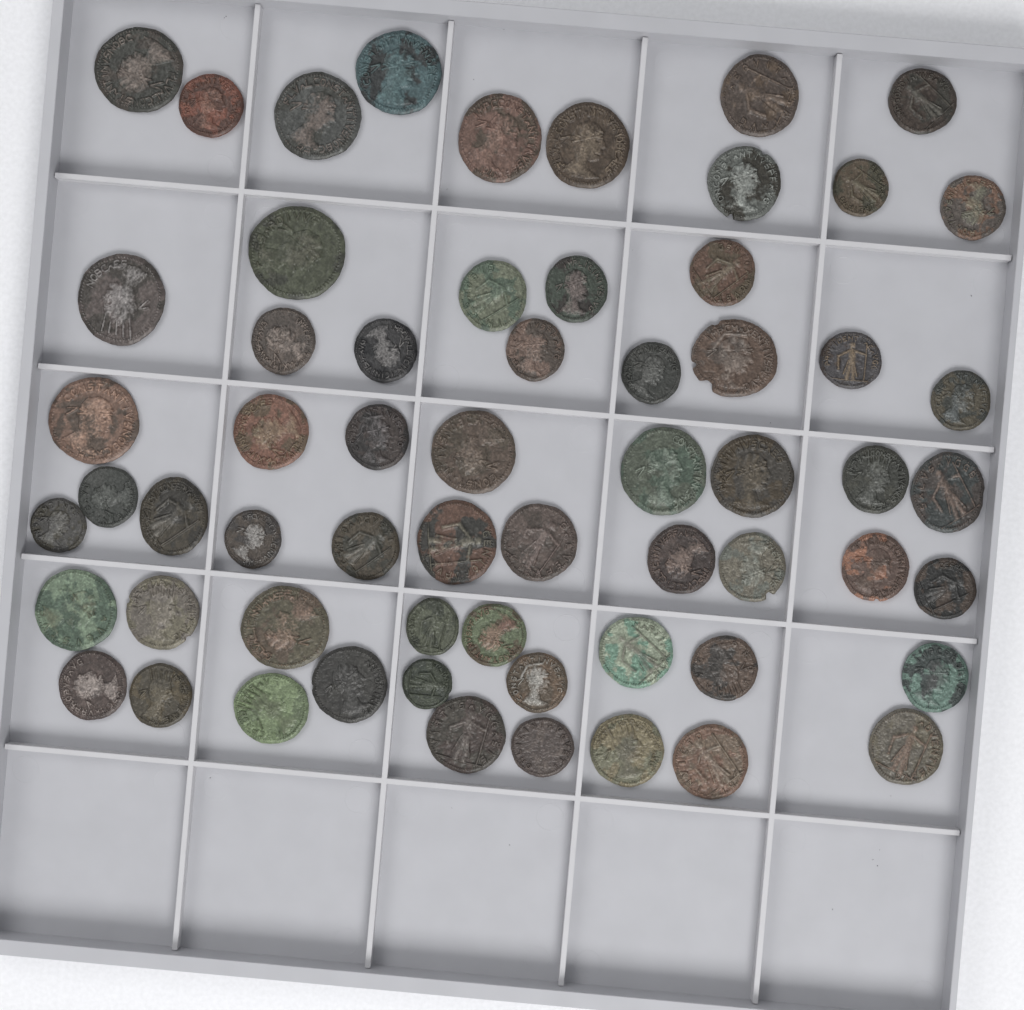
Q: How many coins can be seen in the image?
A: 61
